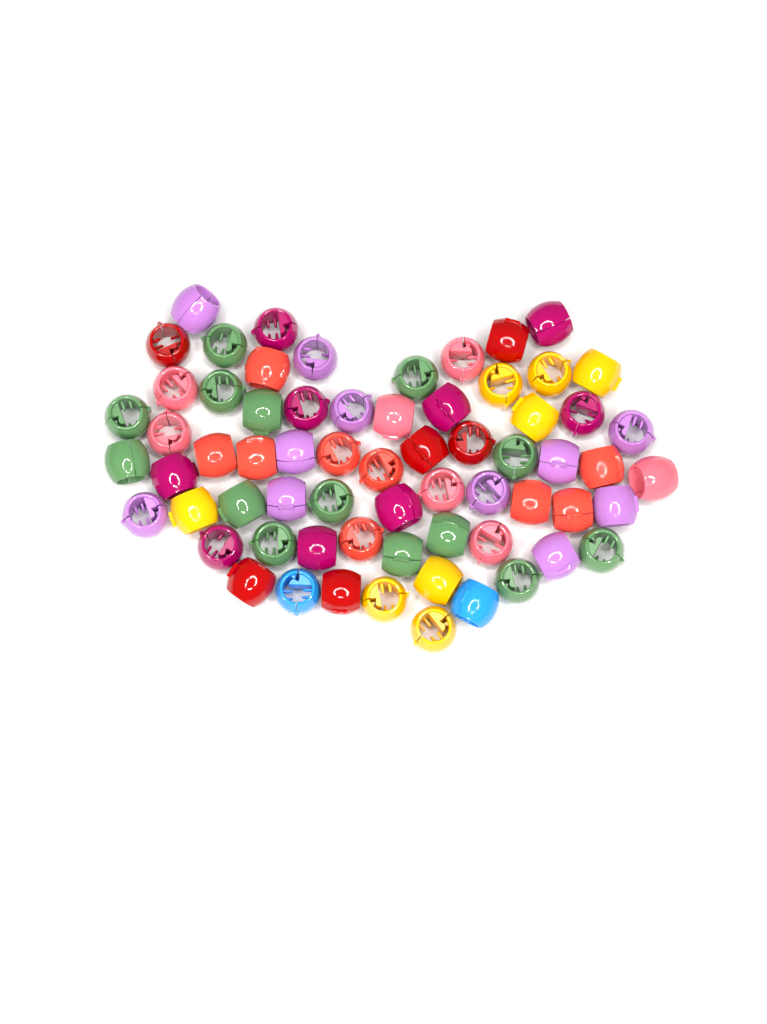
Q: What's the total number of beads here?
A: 66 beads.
